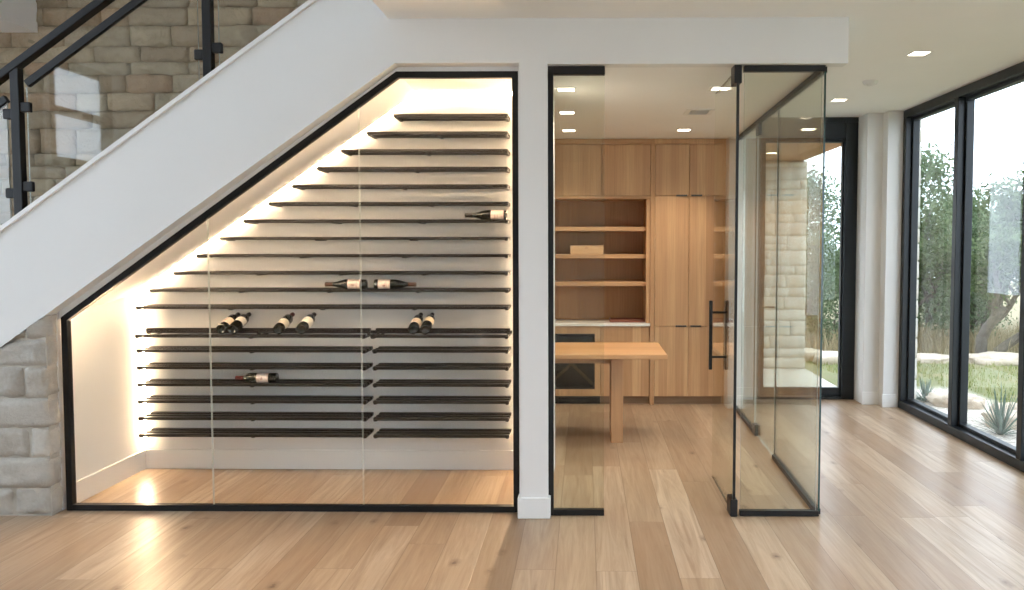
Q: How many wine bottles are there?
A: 10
